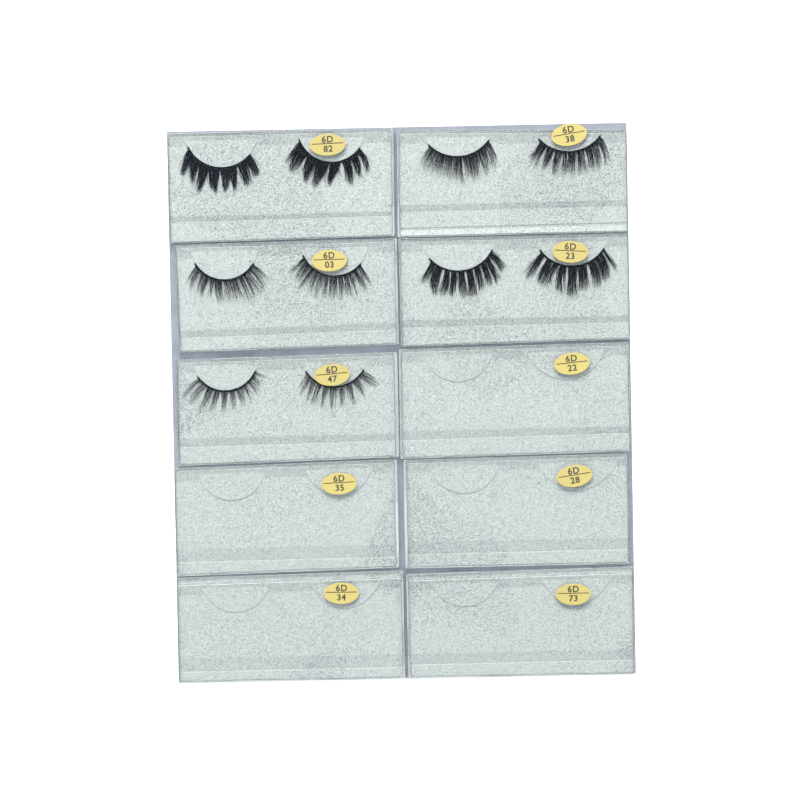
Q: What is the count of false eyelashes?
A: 10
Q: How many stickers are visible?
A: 10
